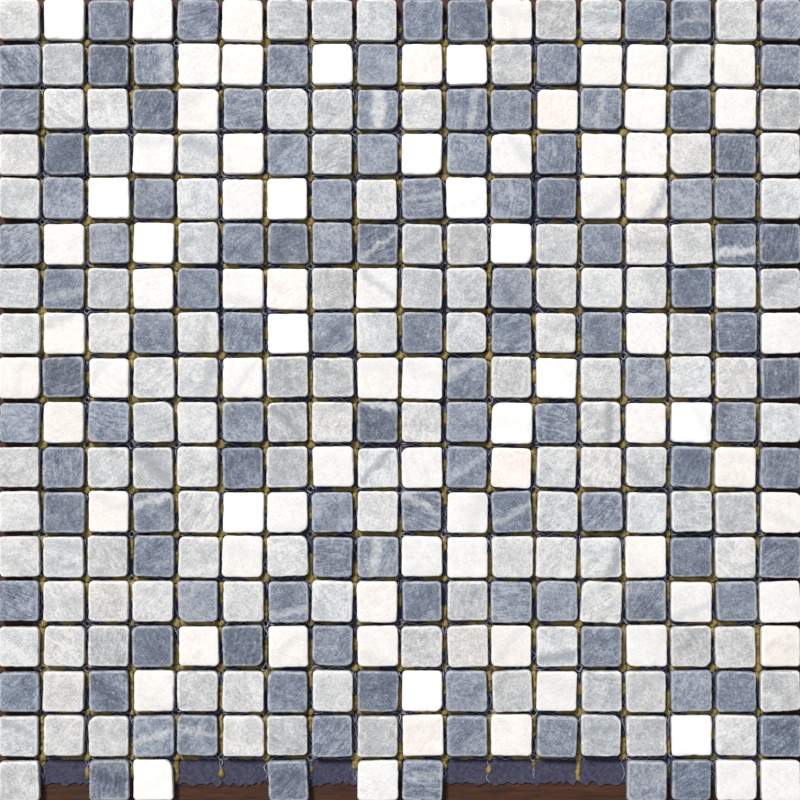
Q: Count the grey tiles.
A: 122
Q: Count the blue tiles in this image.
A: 113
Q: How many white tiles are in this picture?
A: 81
